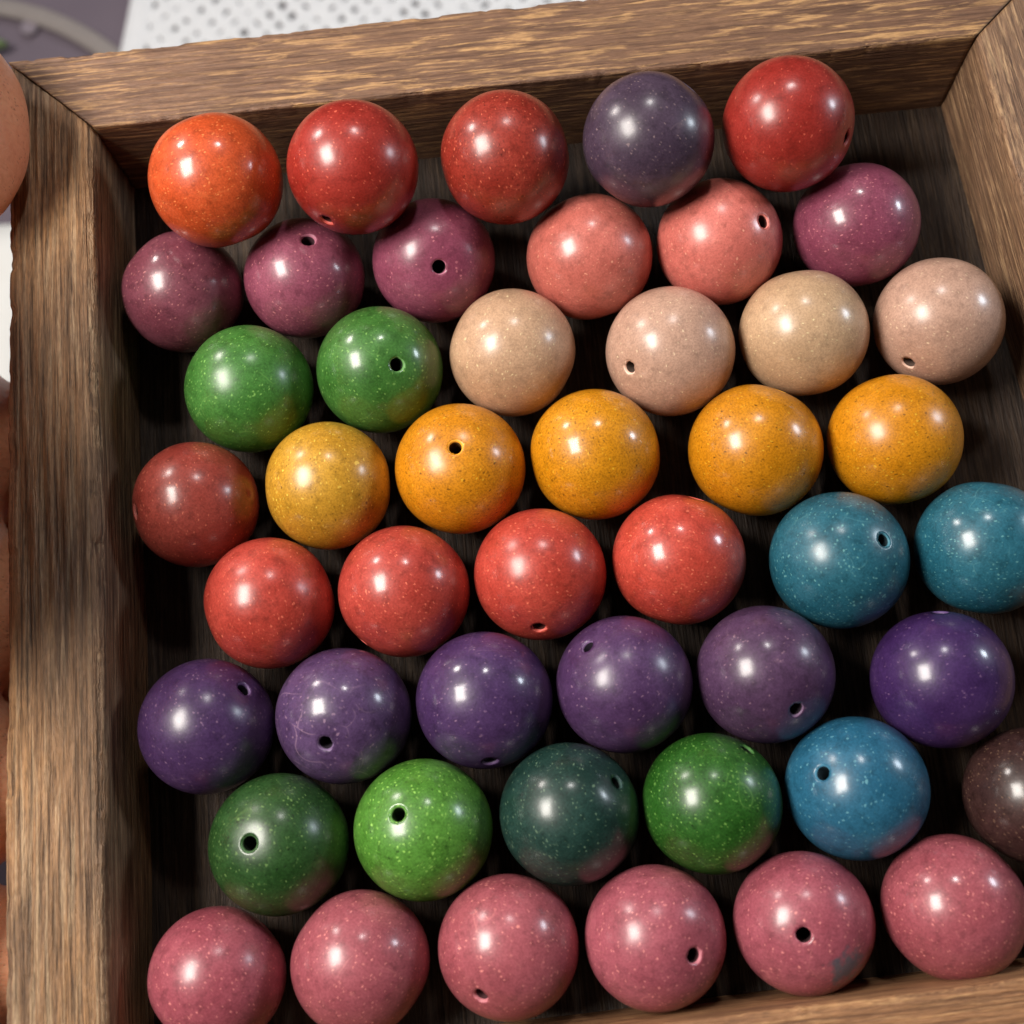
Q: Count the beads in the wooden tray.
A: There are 47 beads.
